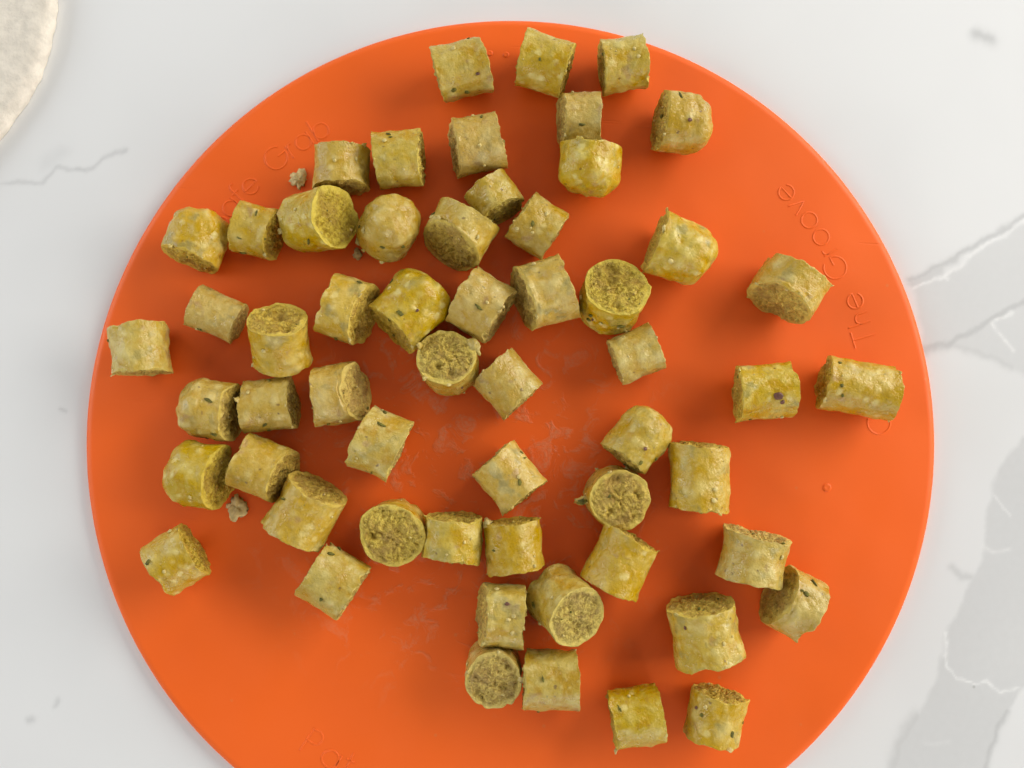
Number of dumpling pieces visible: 57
